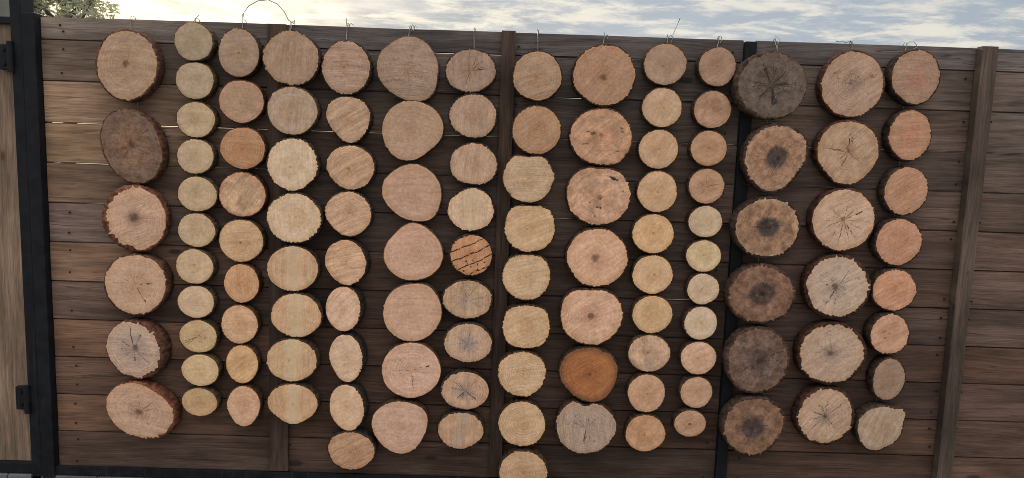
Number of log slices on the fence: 116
